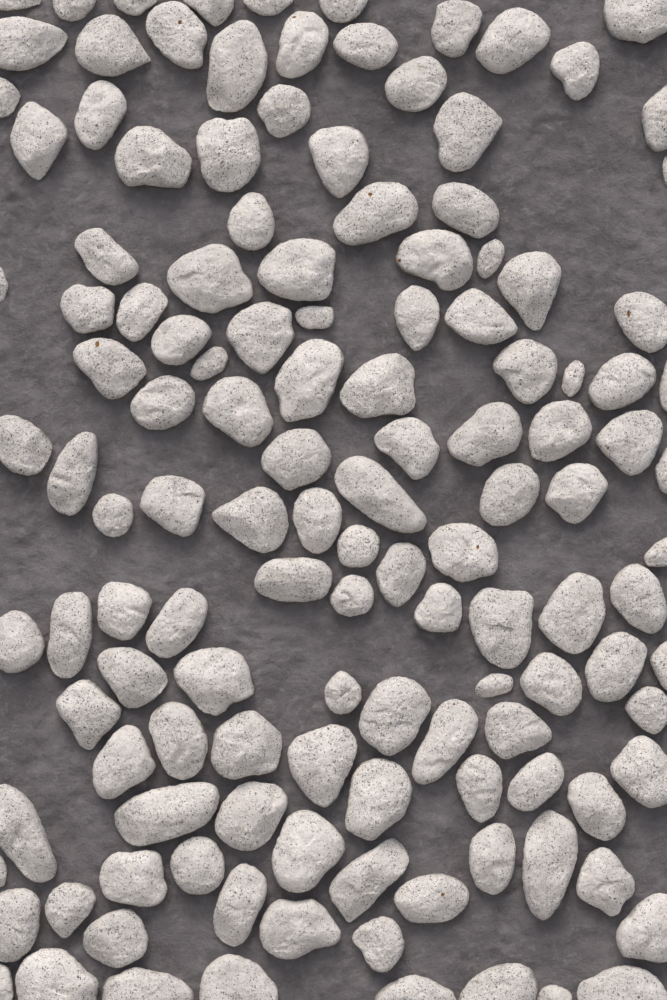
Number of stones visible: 132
